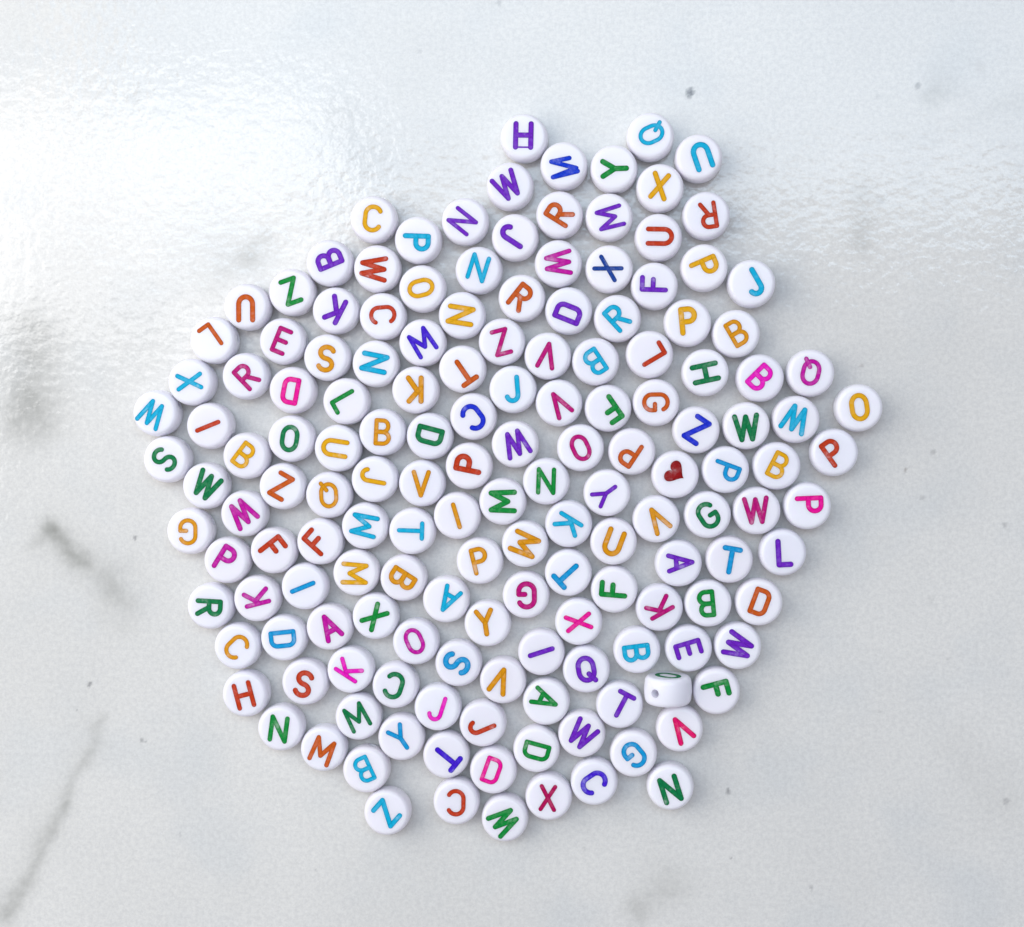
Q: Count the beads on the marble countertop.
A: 157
